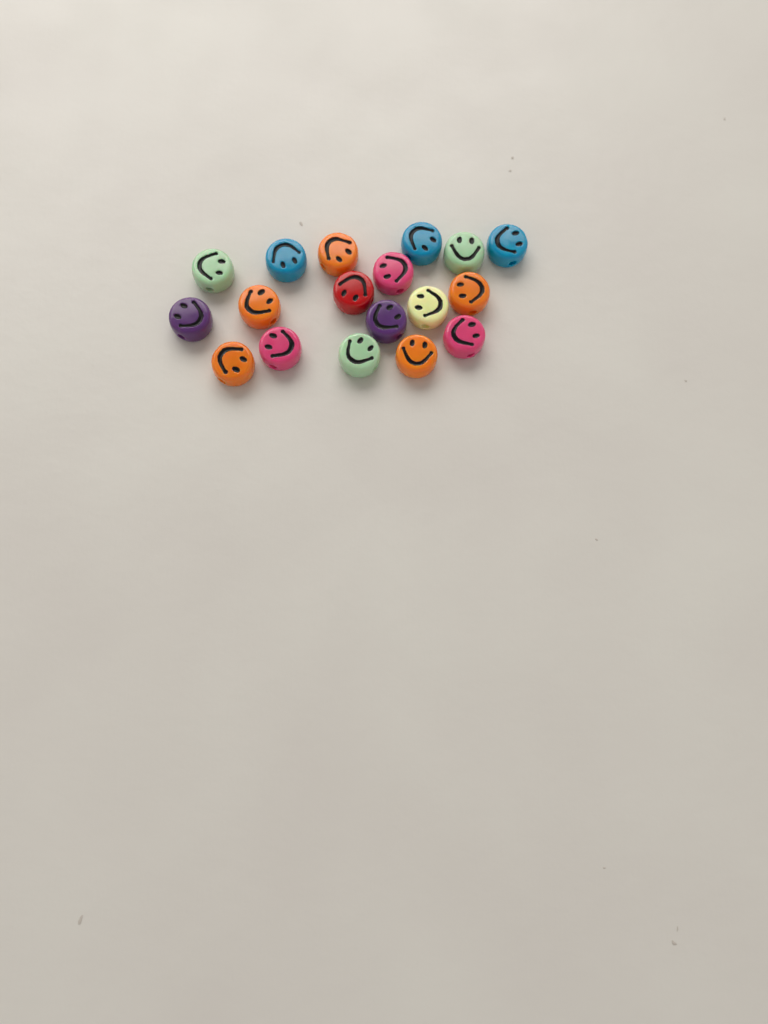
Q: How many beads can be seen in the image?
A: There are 18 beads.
